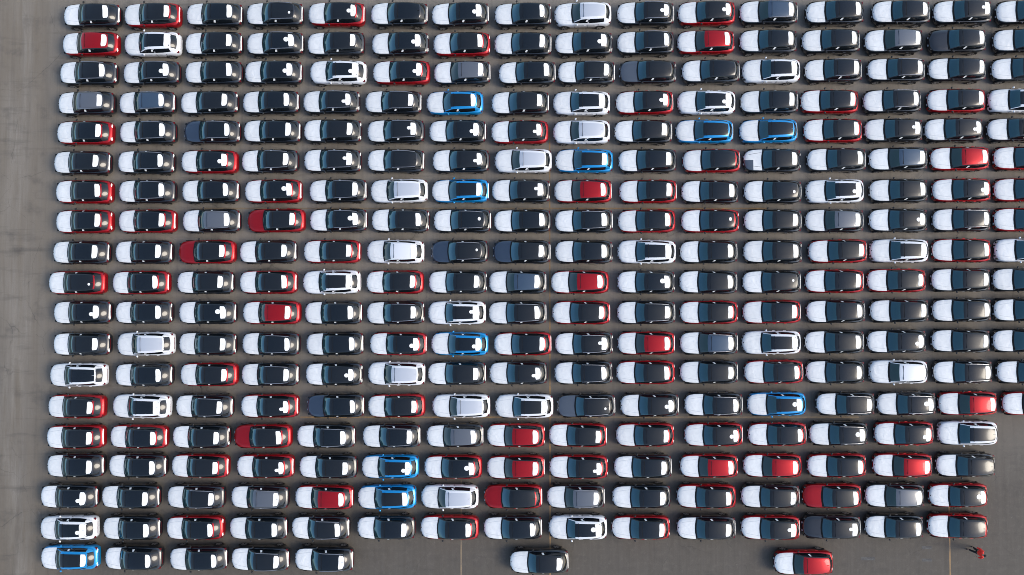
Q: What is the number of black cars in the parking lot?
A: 168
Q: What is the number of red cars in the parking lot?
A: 84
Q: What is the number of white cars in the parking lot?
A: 29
